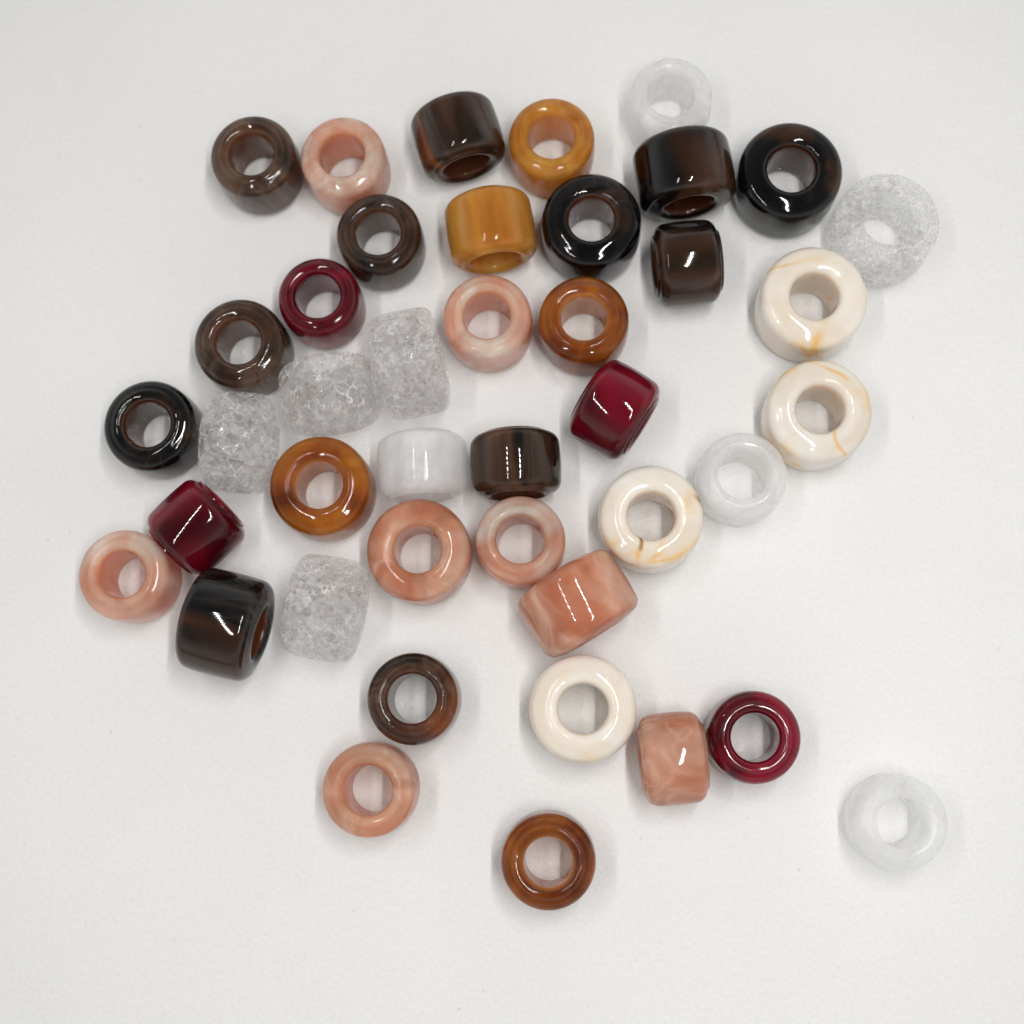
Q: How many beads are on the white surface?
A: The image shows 42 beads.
